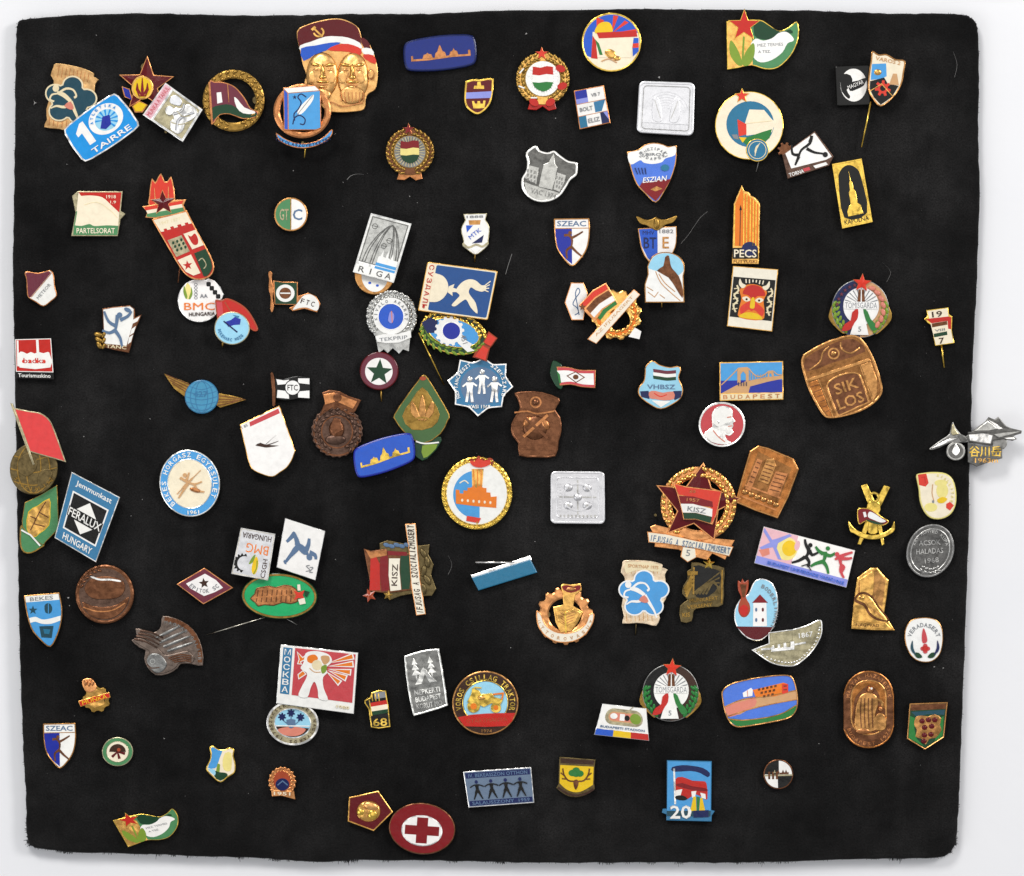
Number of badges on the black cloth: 111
